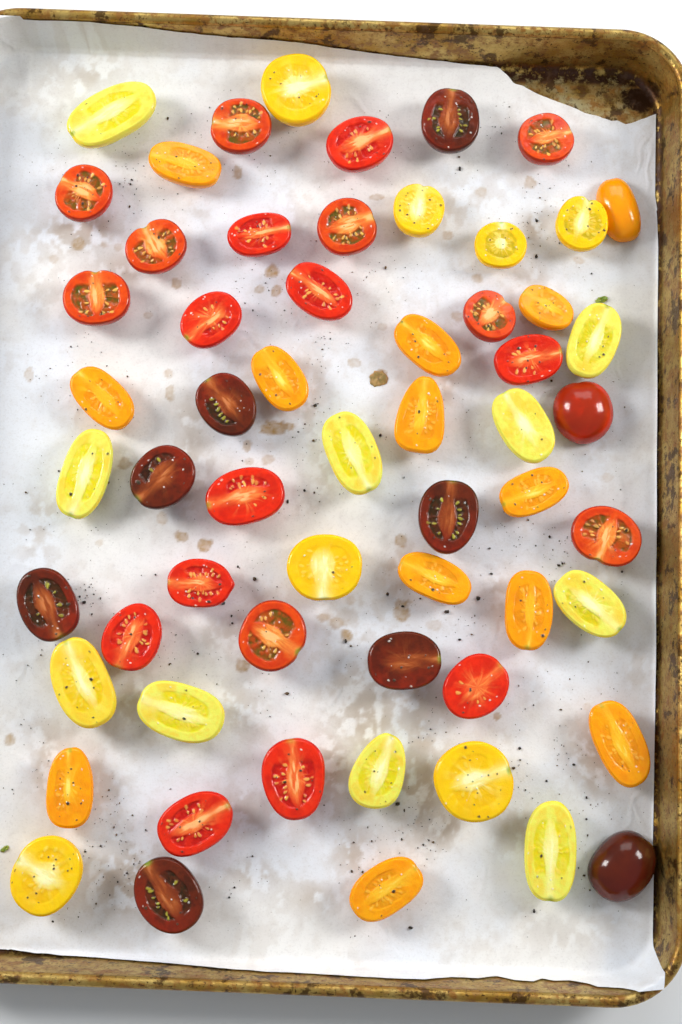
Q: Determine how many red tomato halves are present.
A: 21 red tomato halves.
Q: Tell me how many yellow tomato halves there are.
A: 17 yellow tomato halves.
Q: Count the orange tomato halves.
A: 13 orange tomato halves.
